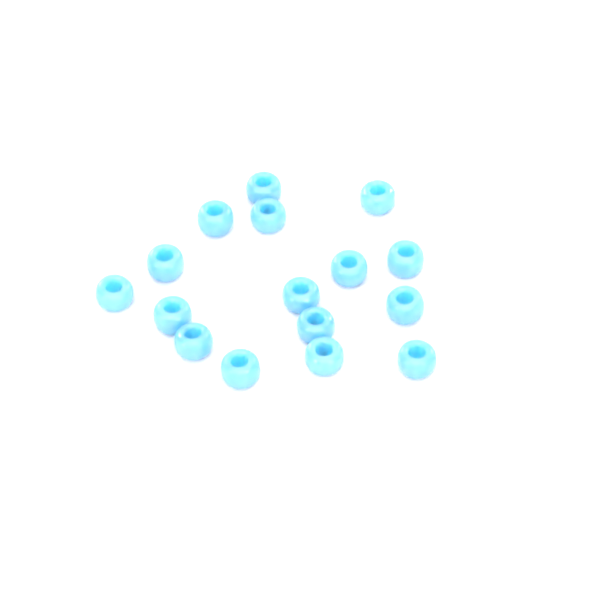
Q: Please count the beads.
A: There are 16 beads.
